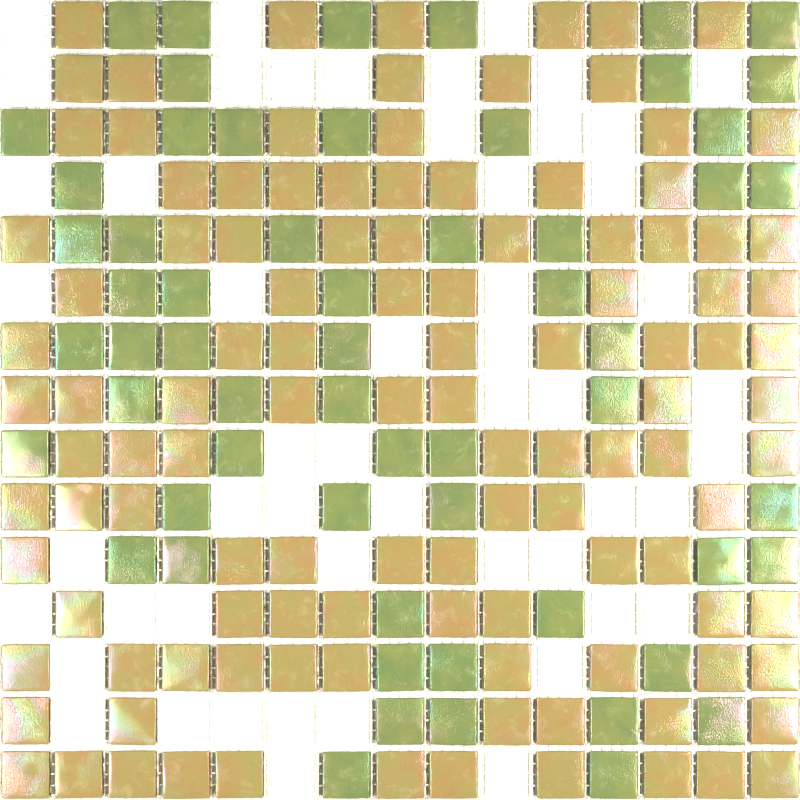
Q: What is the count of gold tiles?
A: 114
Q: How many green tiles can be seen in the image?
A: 59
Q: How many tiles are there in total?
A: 173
